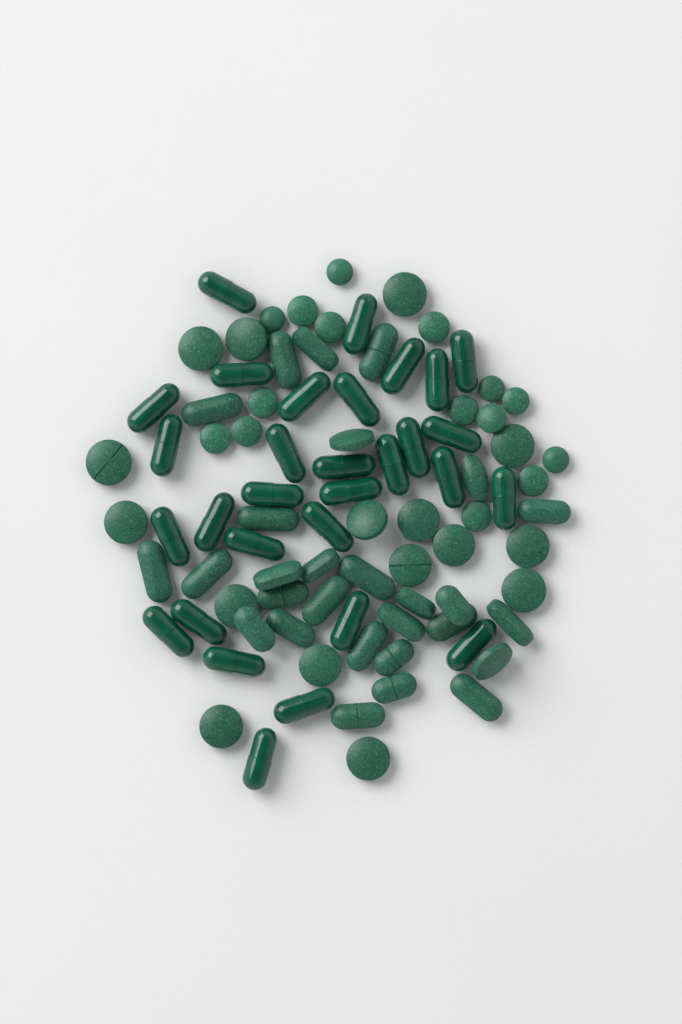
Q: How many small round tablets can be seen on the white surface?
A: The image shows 15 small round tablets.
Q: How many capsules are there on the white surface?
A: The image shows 30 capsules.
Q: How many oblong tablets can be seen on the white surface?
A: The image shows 26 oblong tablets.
